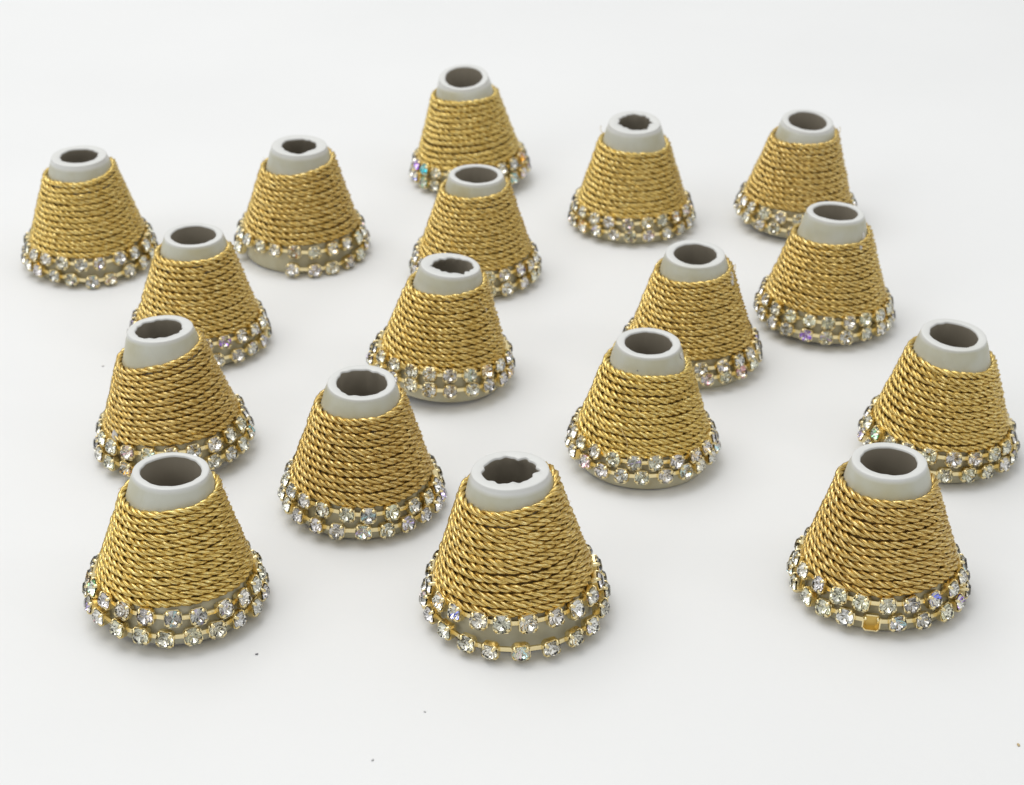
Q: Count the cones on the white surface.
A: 17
